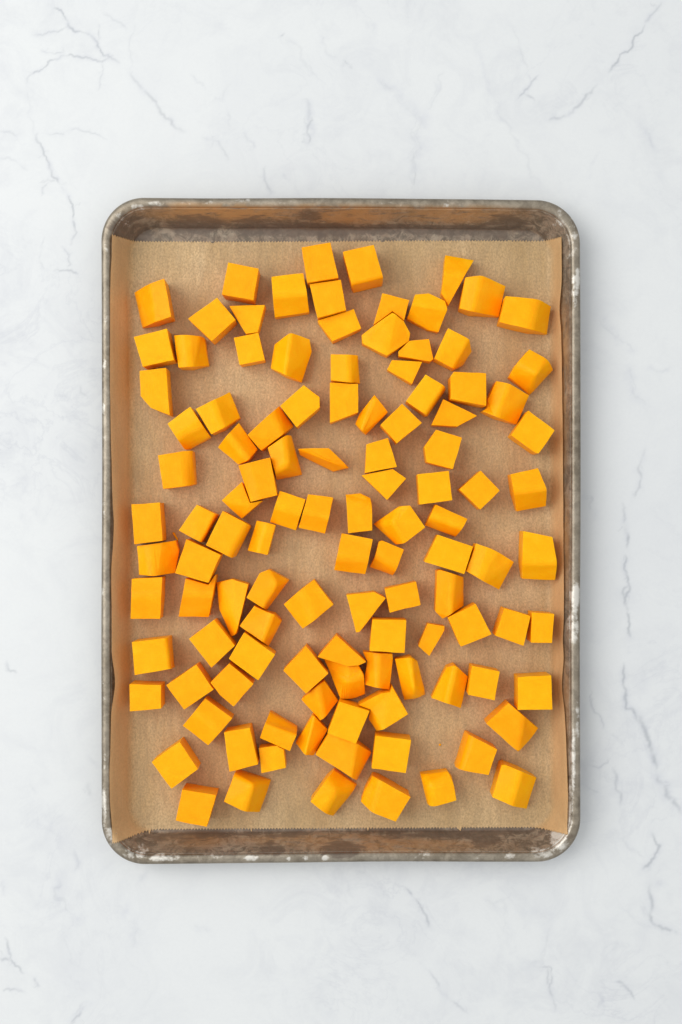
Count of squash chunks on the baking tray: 112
